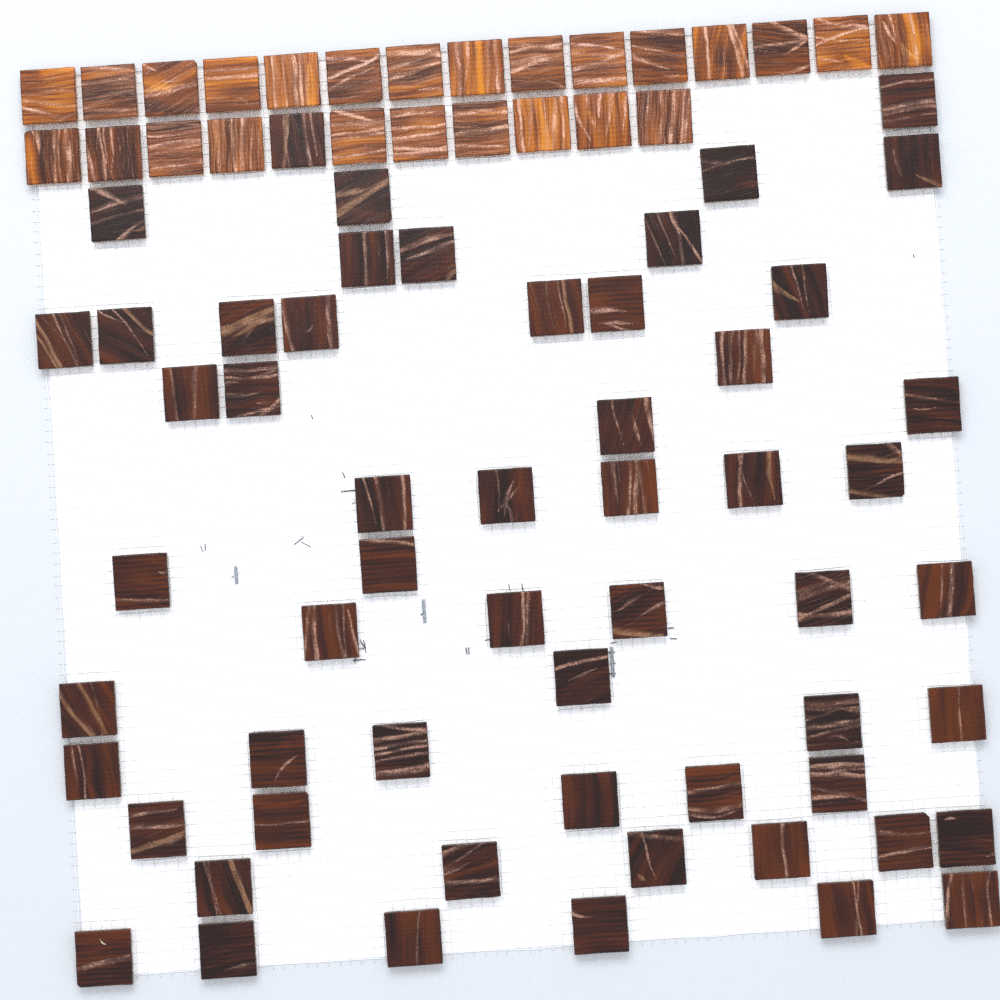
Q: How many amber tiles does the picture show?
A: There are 25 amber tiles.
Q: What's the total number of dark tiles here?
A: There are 57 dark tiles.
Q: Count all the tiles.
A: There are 82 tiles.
